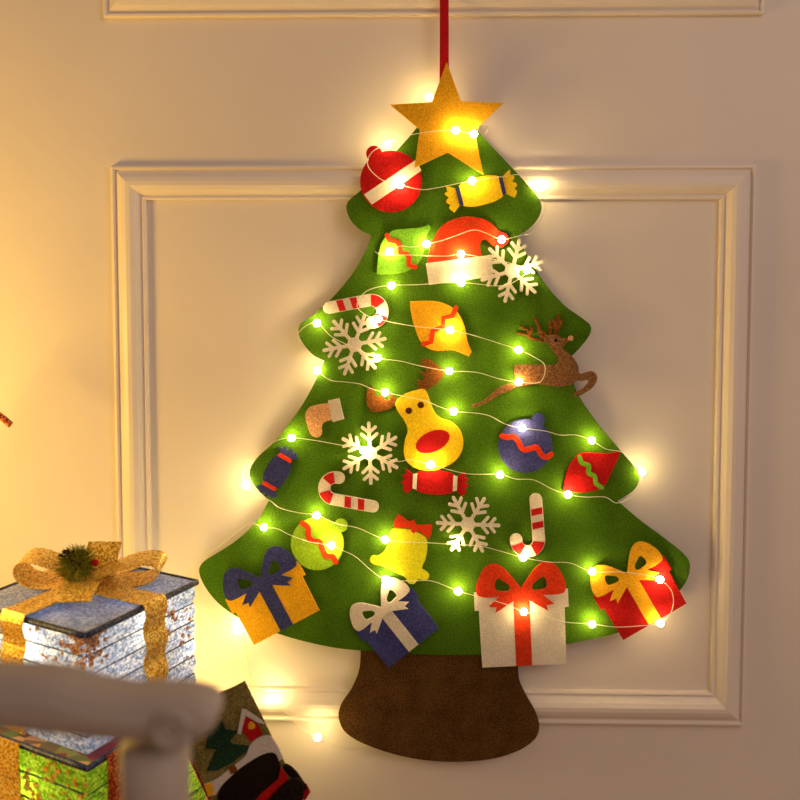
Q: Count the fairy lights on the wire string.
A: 49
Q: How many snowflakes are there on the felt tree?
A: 4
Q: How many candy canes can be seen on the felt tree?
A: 3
